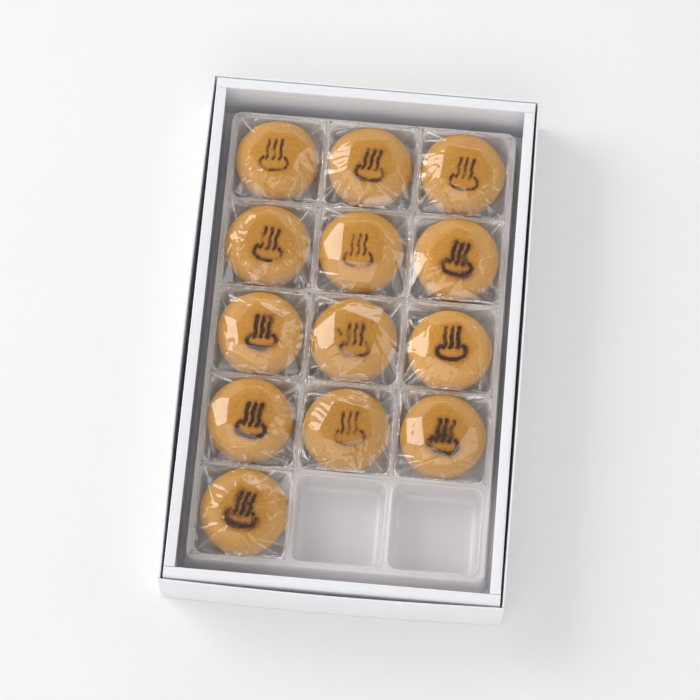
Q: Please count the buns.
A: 13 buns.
